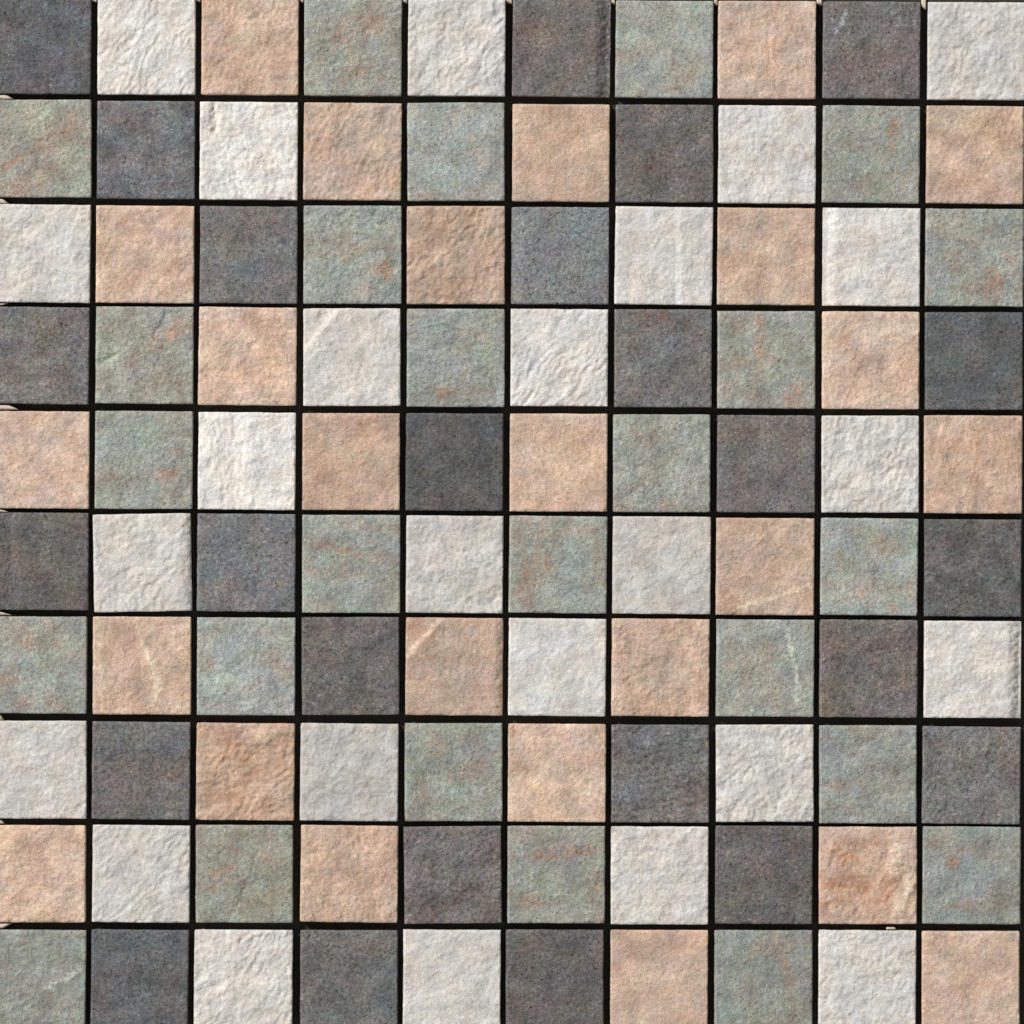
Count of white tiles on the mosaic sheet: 25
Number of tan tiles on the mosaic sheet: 25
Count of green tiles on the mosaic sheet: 25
